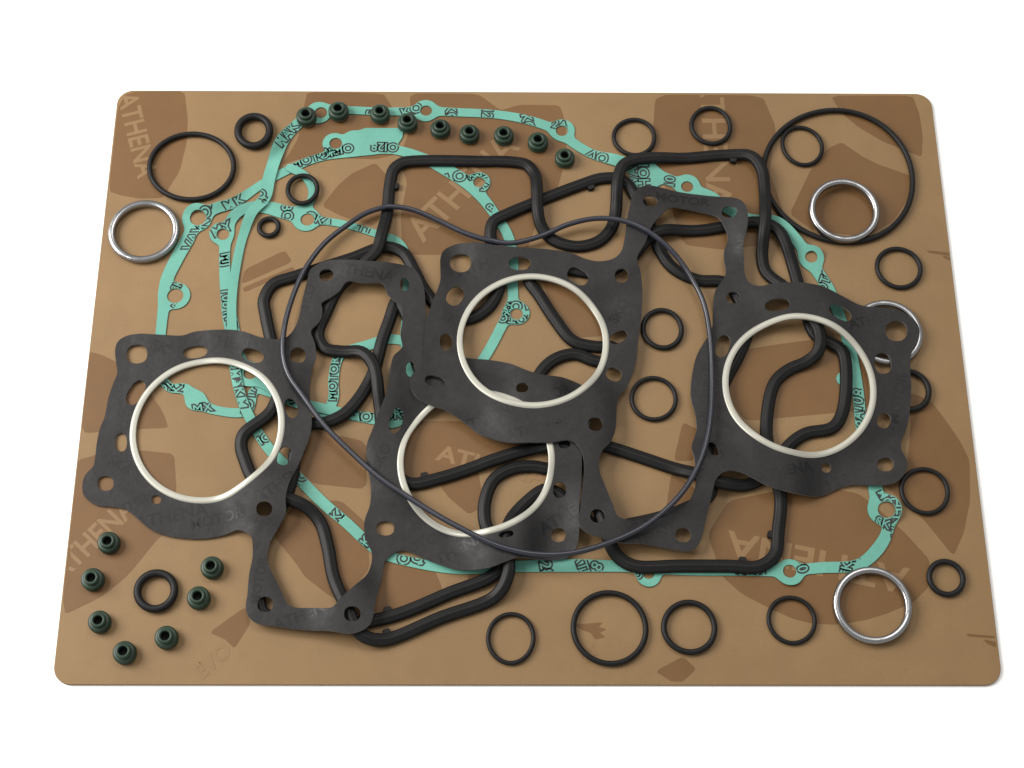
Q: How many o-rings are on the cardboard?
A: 20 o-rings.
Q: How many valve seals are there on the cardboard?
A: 16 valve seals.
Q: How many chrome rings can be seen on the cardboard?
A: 4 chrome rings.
